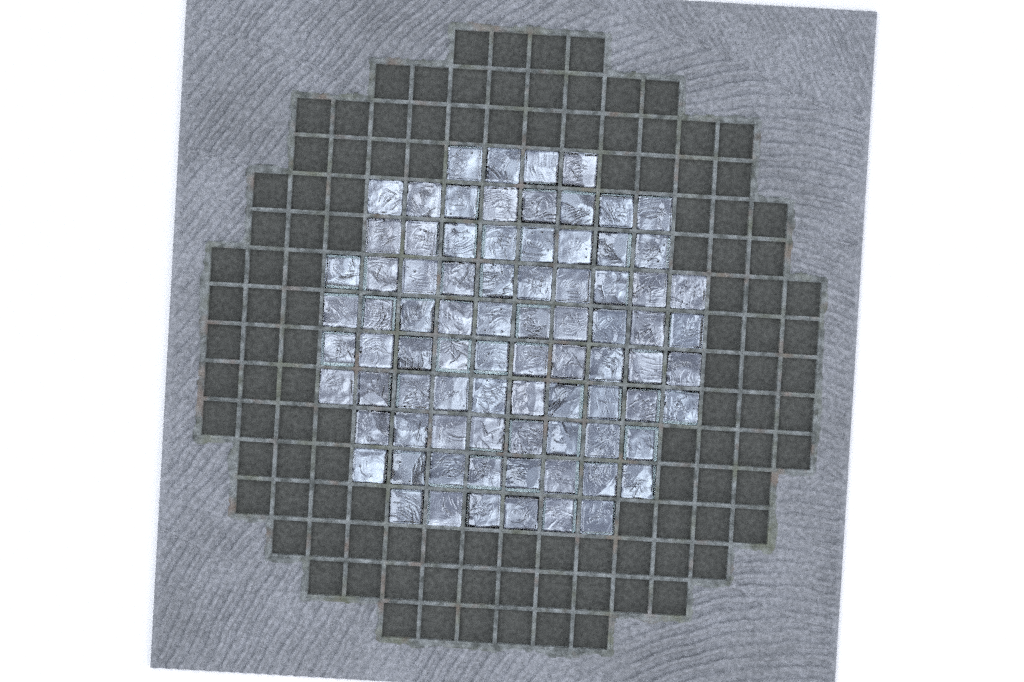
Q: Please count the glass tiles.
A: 82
